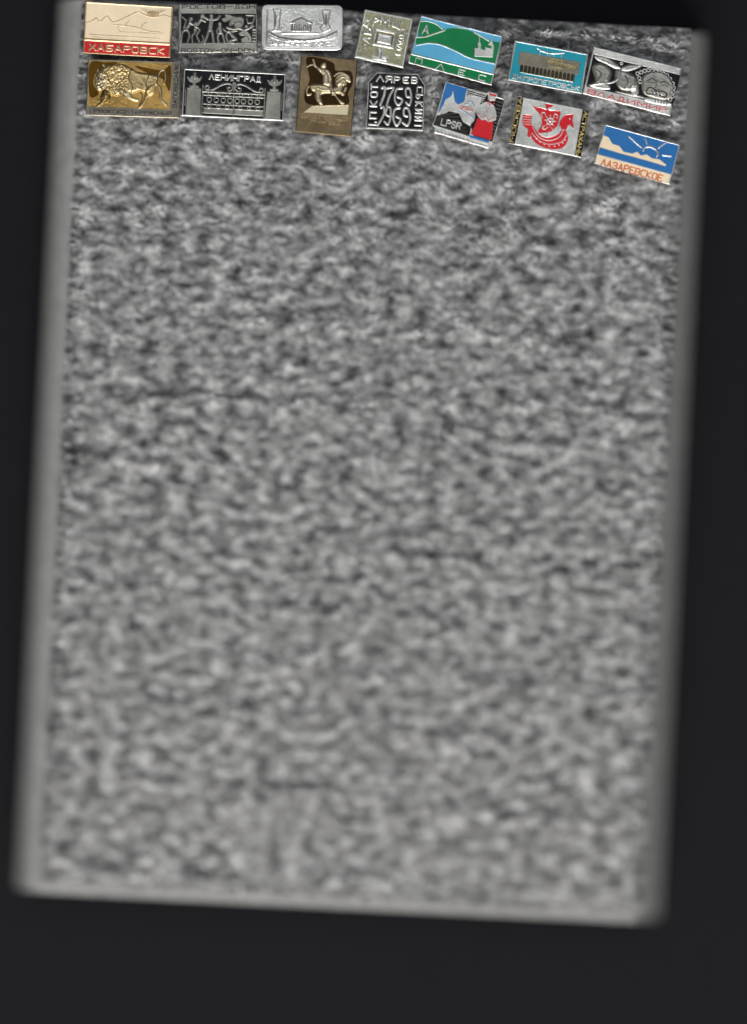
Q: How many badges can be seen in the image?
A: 14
